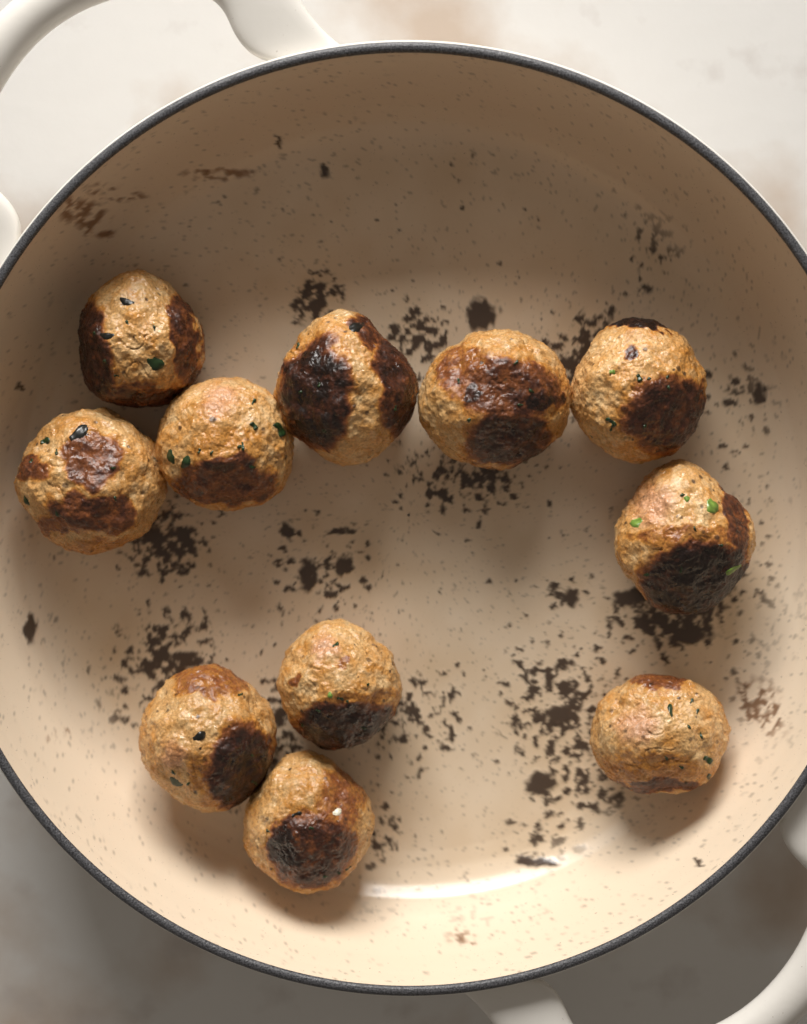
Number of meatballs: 11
